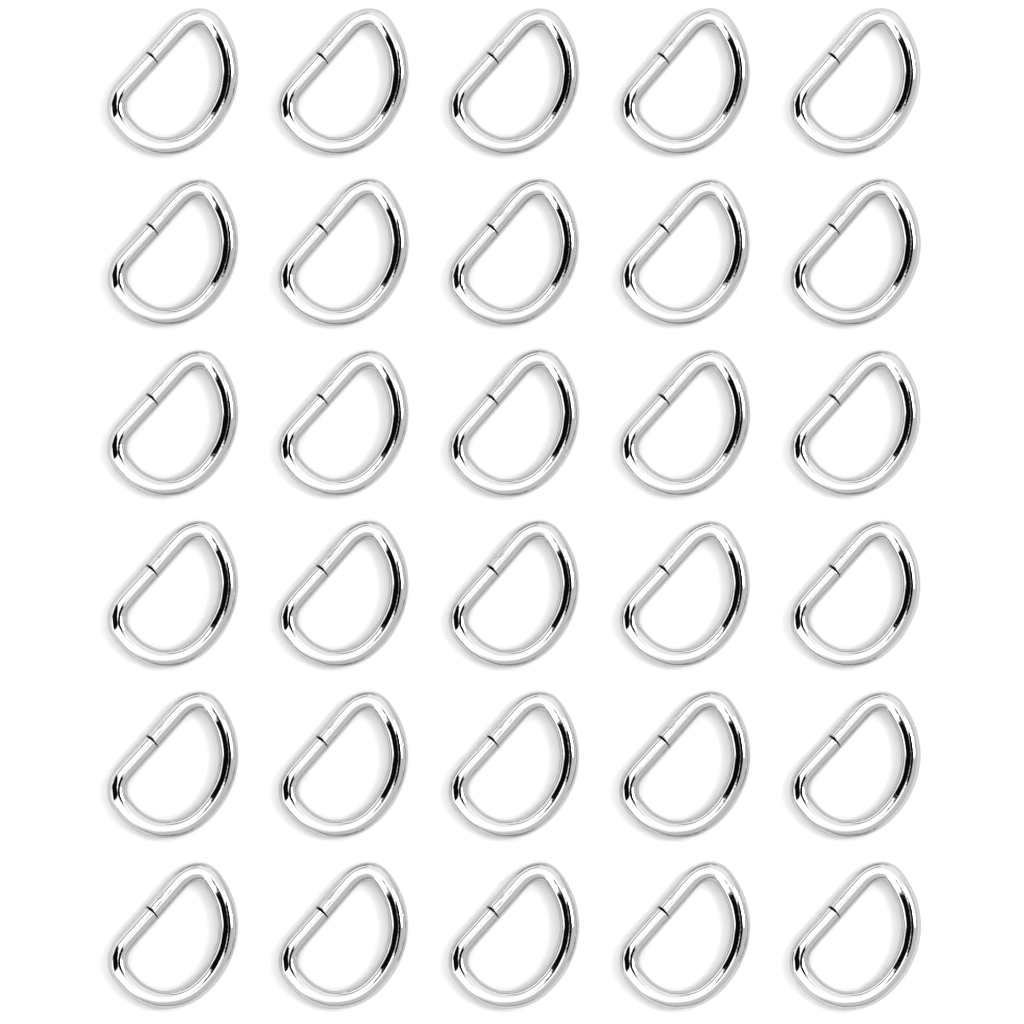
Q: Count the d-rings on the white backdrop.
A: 30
